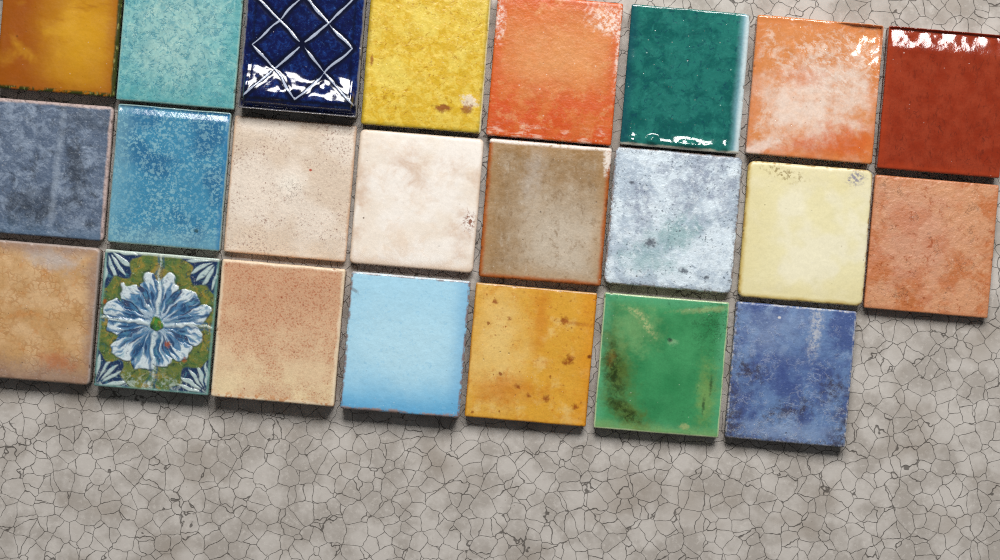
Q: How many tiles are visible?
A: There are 23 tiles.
